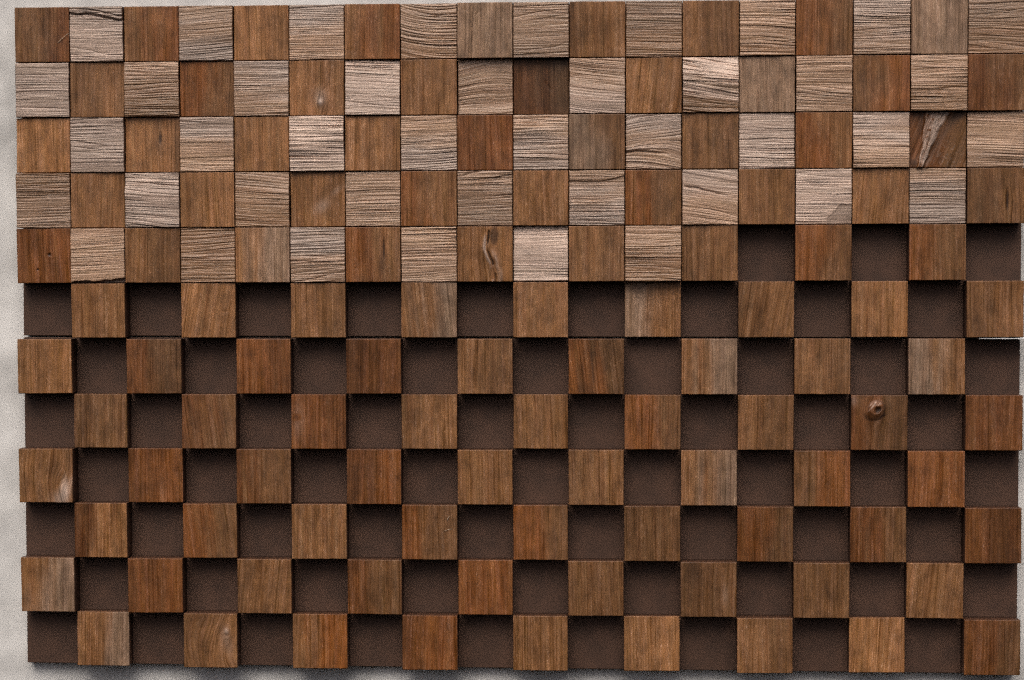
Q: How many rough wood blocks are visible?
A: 42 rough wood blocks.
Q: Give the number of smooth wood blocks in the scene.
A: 108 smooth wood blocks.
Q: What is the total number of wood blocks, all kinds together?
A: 150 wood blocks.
